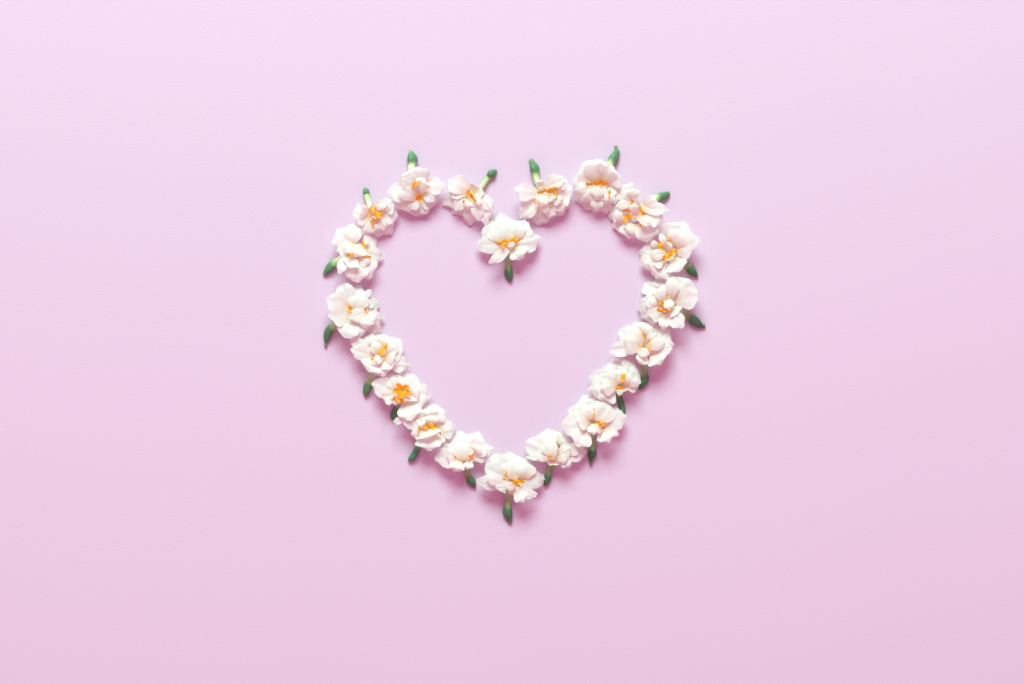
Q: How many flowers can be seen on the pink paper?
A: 20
